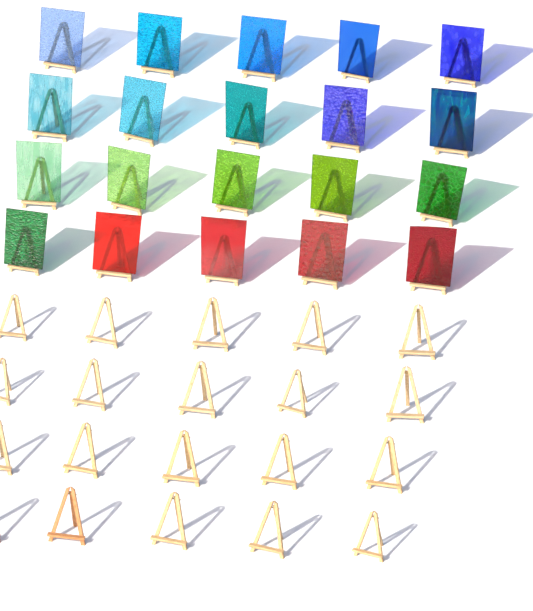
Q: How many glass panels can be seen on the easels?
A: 20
